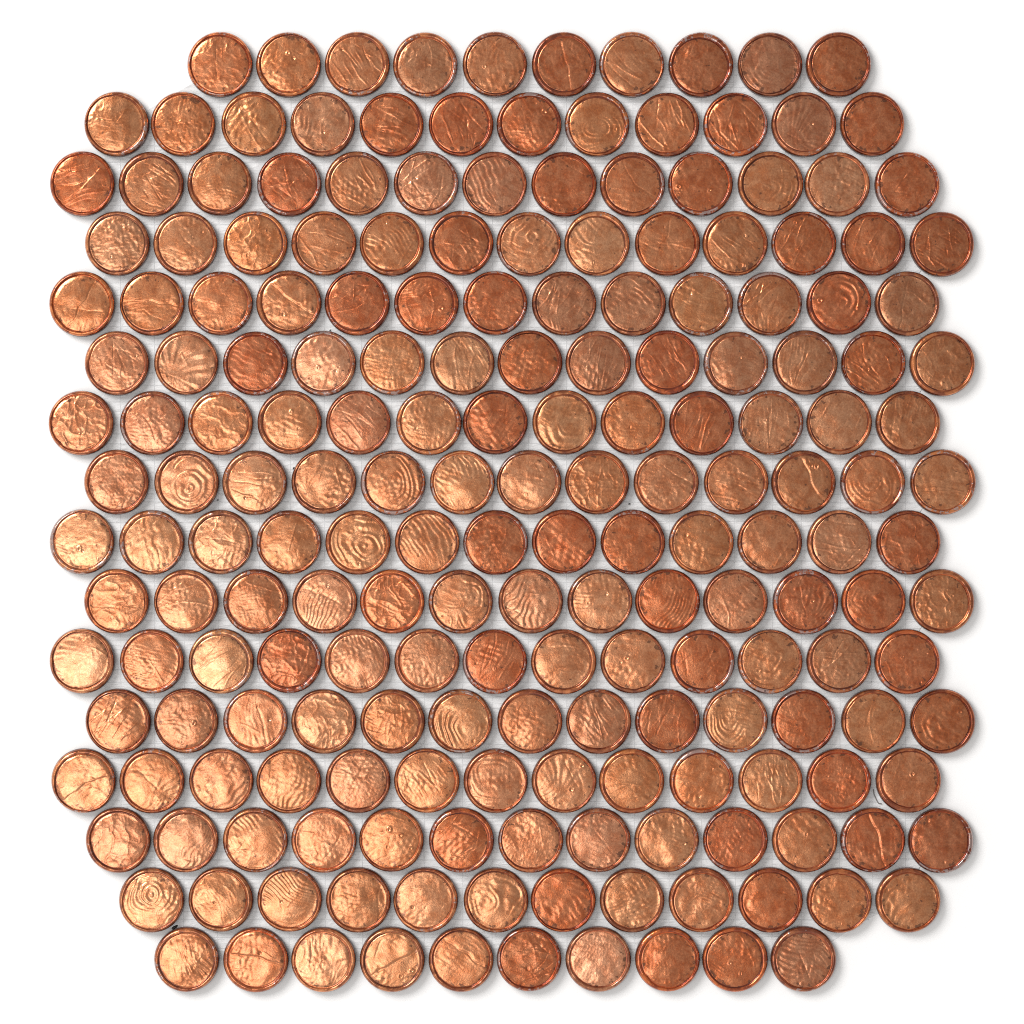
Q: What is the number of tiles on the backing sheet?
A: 200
